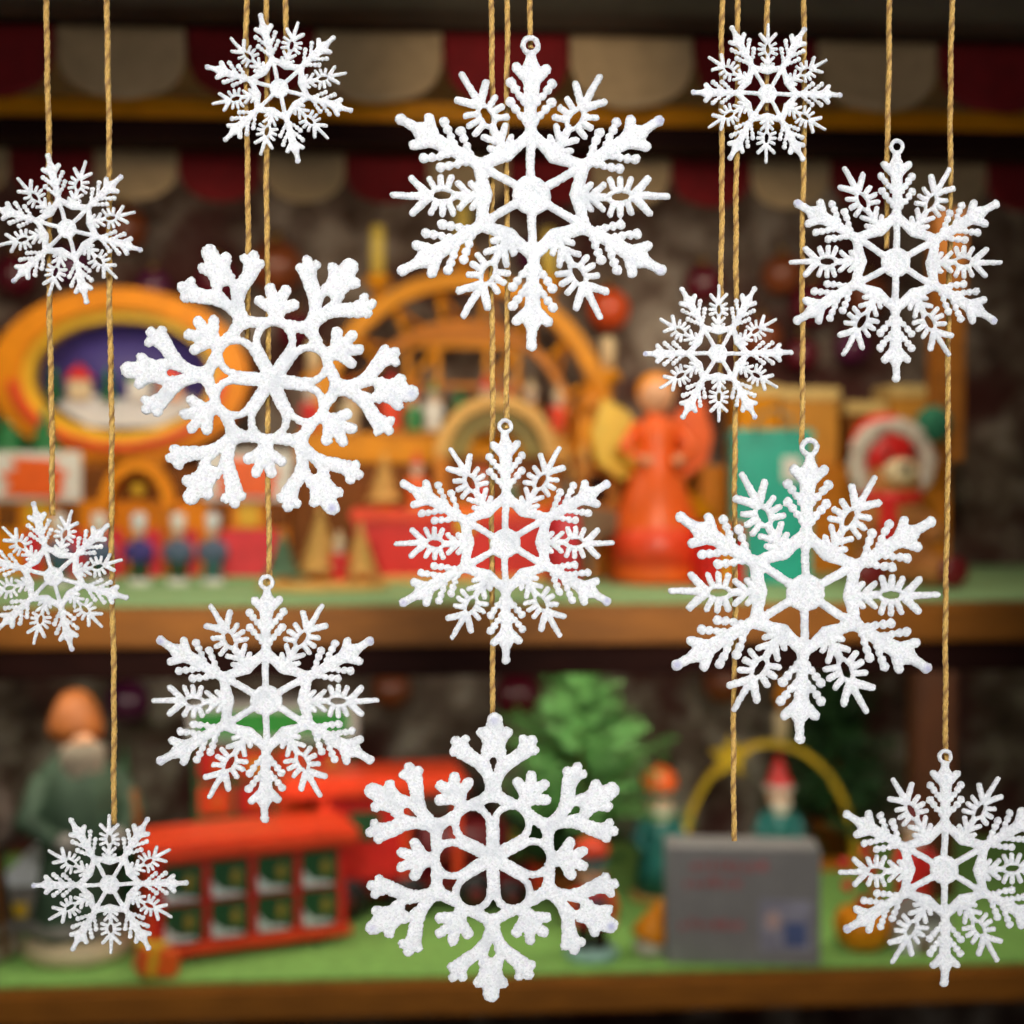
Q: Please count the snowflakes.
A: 14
